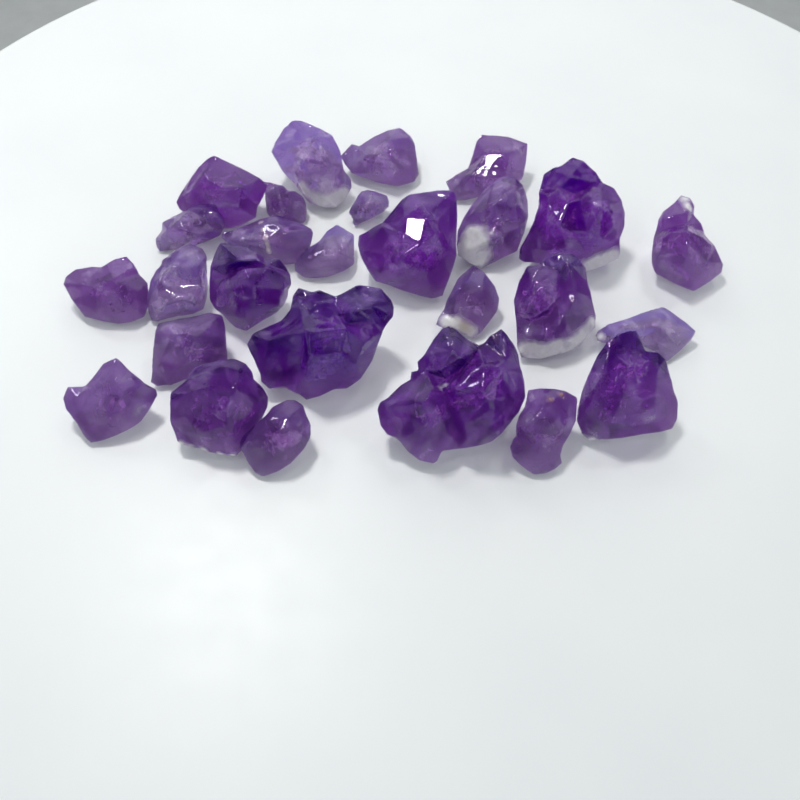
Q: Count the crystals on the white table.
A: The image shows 27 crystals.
